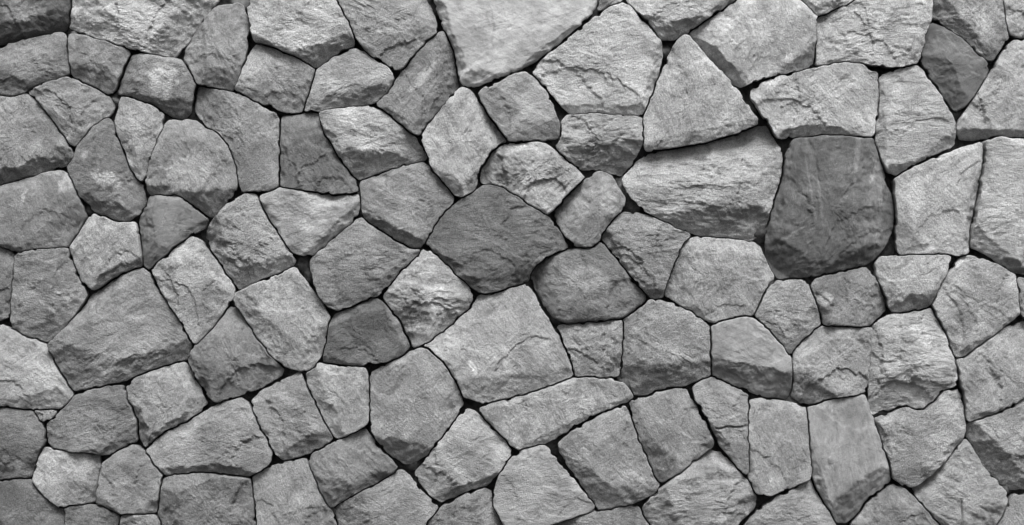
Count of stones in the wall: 108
